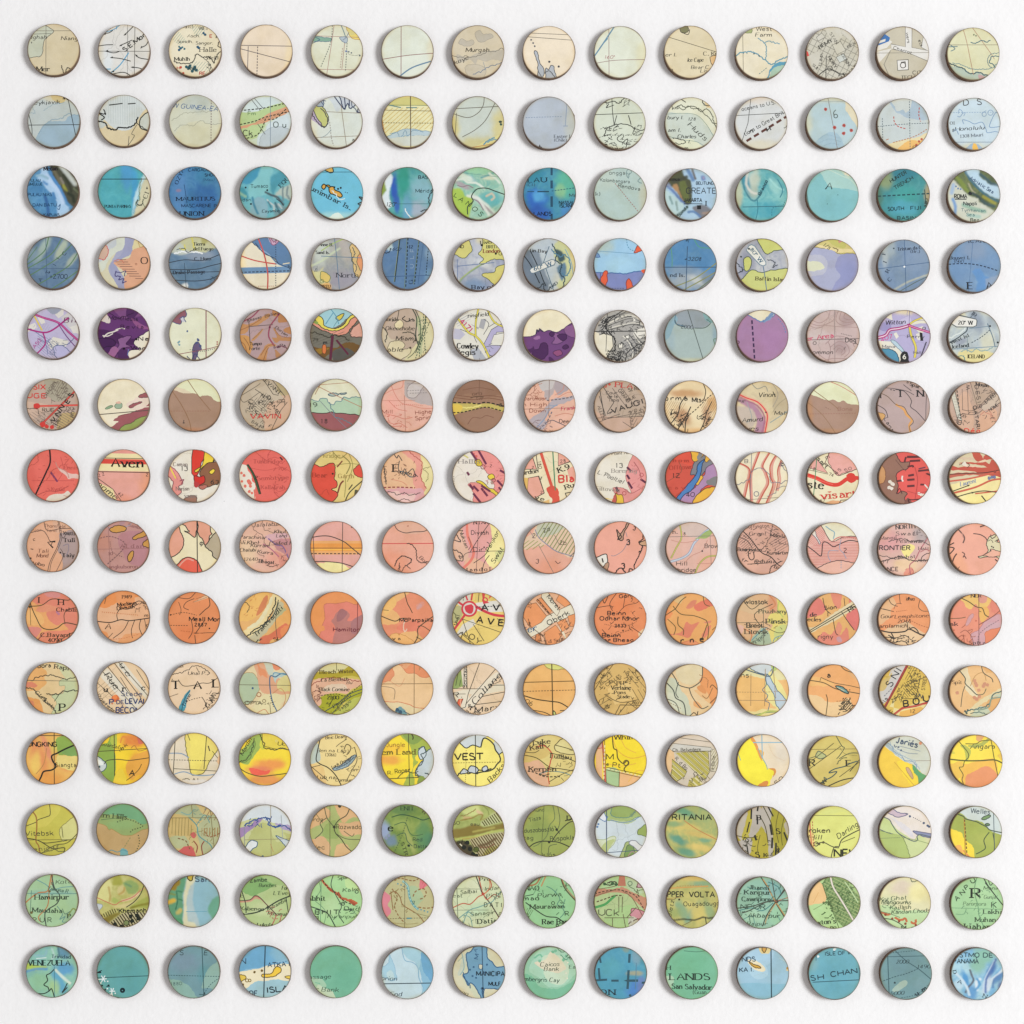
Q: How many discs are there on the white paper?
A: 196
